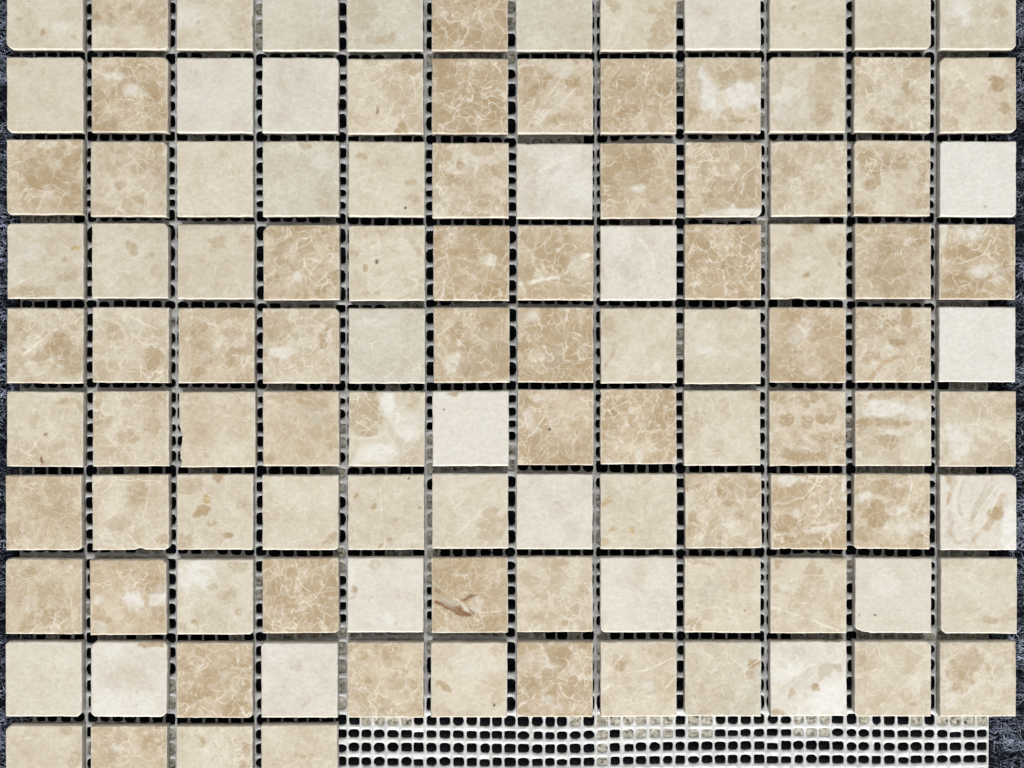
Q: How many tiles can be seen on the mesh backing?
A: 112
